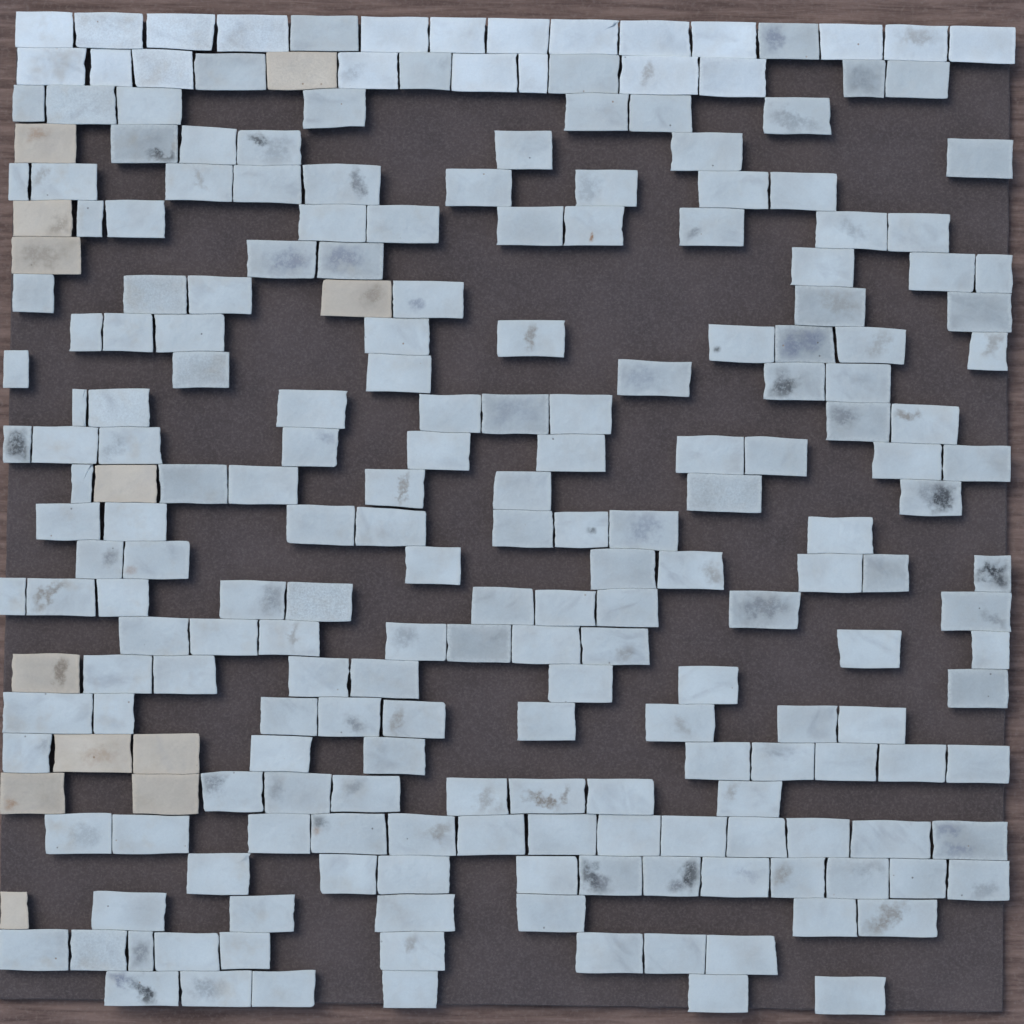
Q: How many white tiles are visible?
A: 21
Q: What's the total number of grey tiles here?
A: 200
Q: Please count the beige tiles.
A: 12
